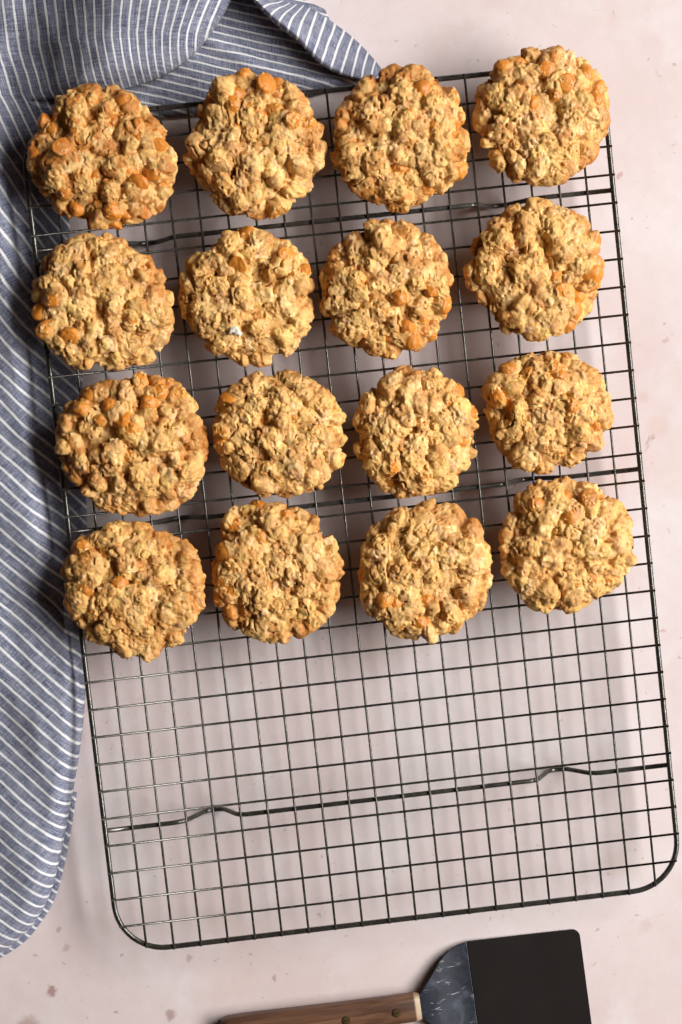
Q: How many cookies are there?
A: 16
